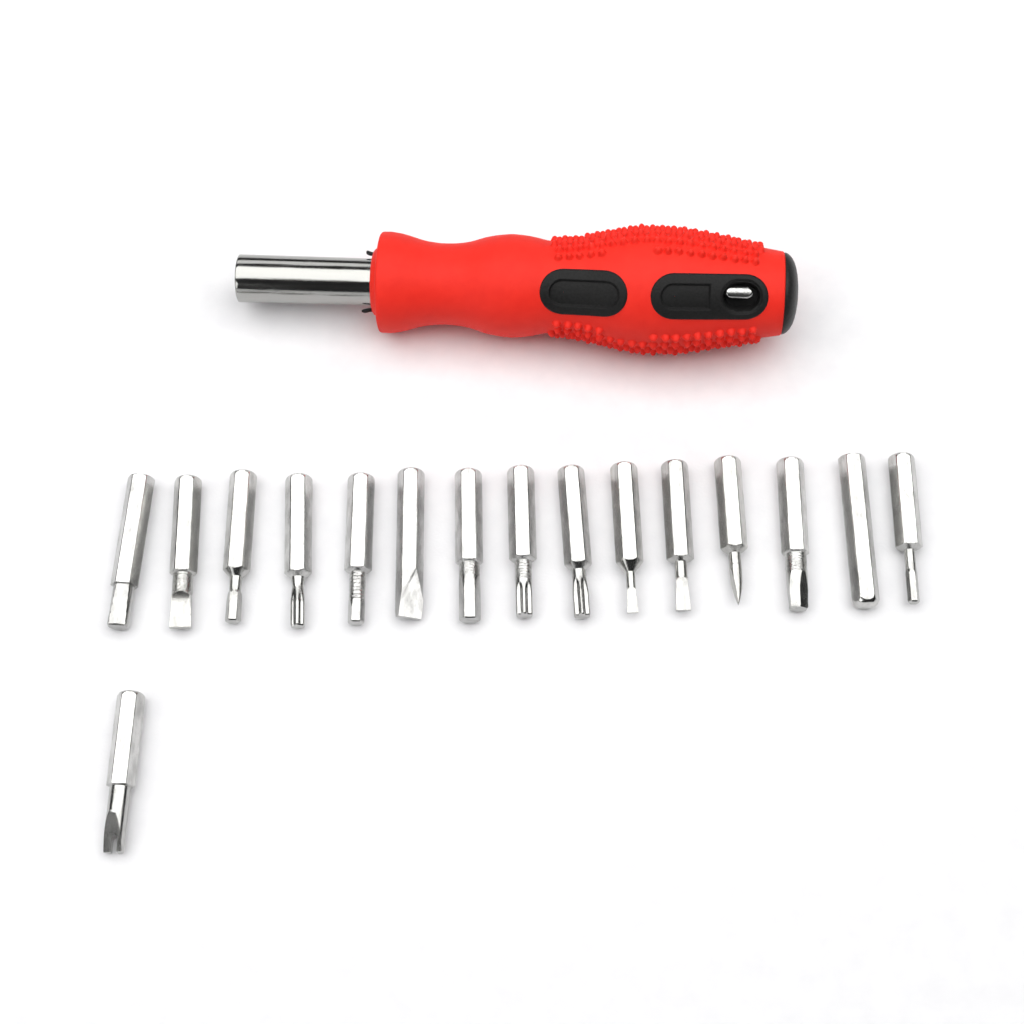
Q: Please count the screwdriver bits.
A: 16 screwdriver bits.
